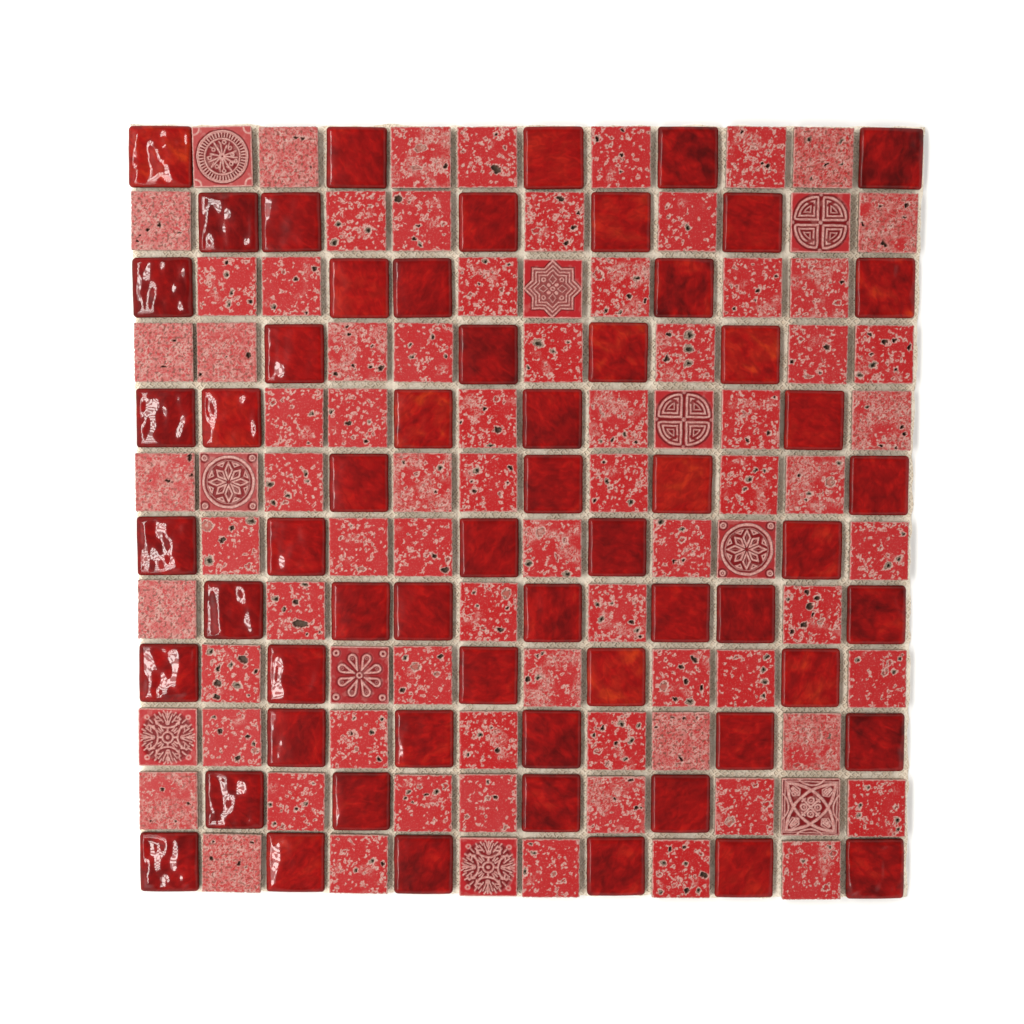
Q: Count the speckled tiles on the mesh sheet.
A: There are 74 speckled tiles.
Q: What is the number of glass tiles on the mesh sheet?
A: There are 60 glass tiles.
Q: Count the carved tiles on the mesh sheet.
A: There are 10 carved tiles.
